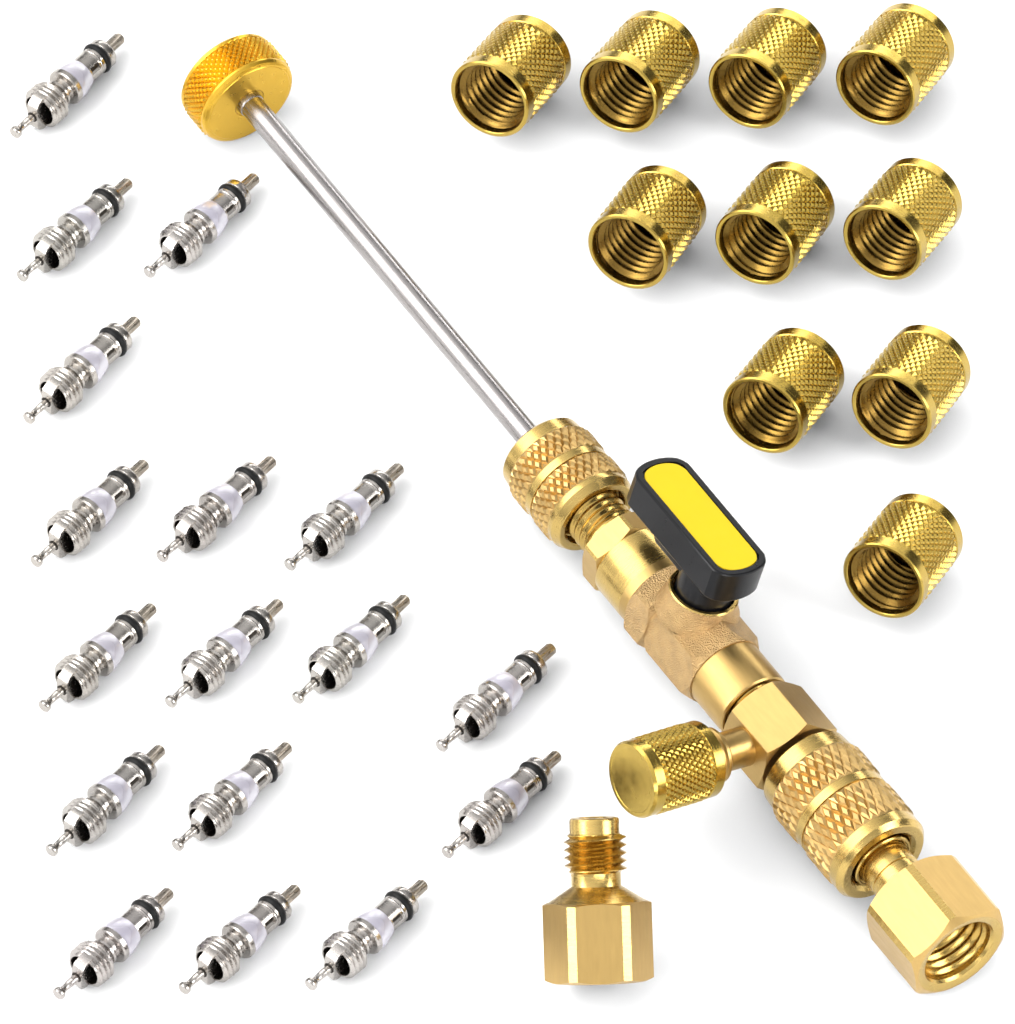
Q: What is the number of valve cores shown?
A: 17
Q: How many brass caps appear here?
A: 11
